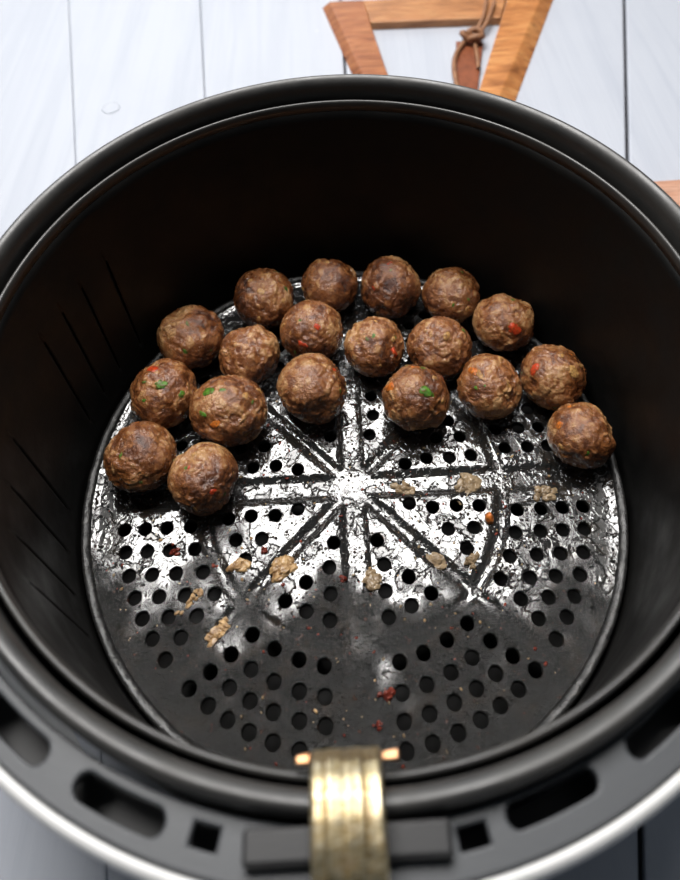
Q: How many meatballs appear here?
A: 19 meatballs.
